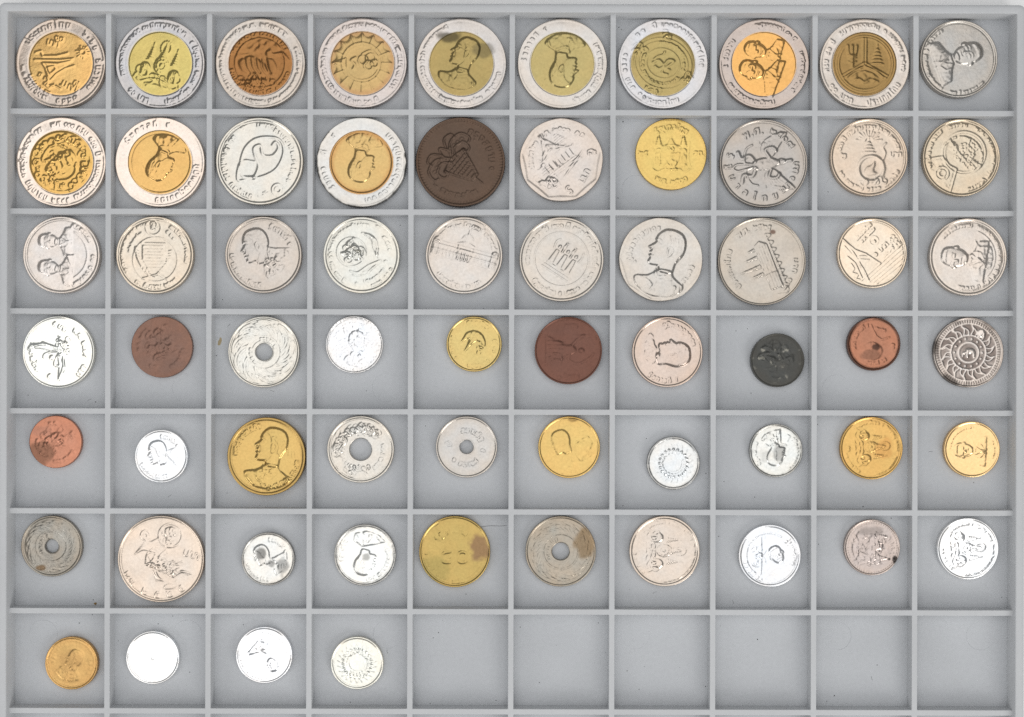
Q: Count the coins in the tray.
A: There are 64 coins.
